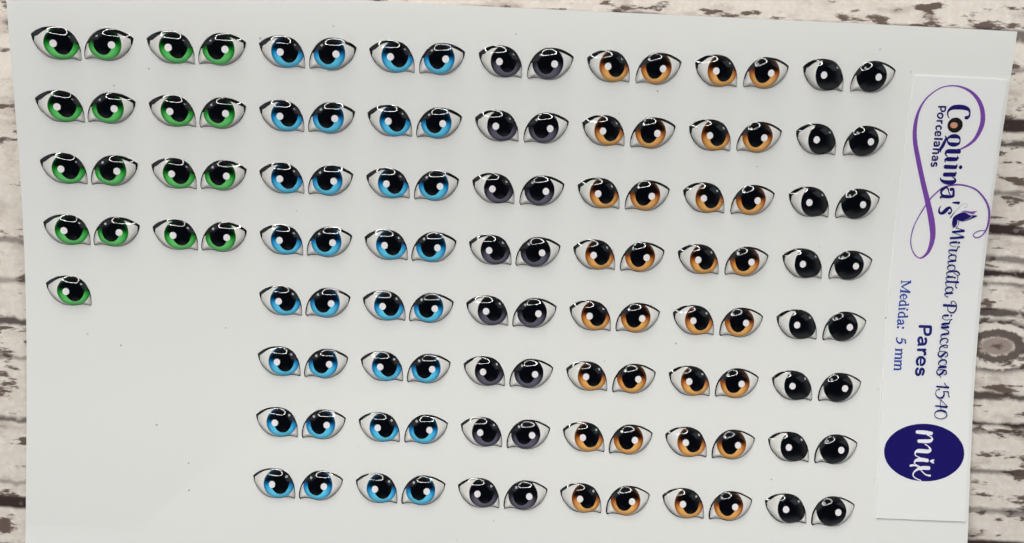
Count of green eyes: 17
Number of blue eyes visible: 32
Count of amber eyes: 32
